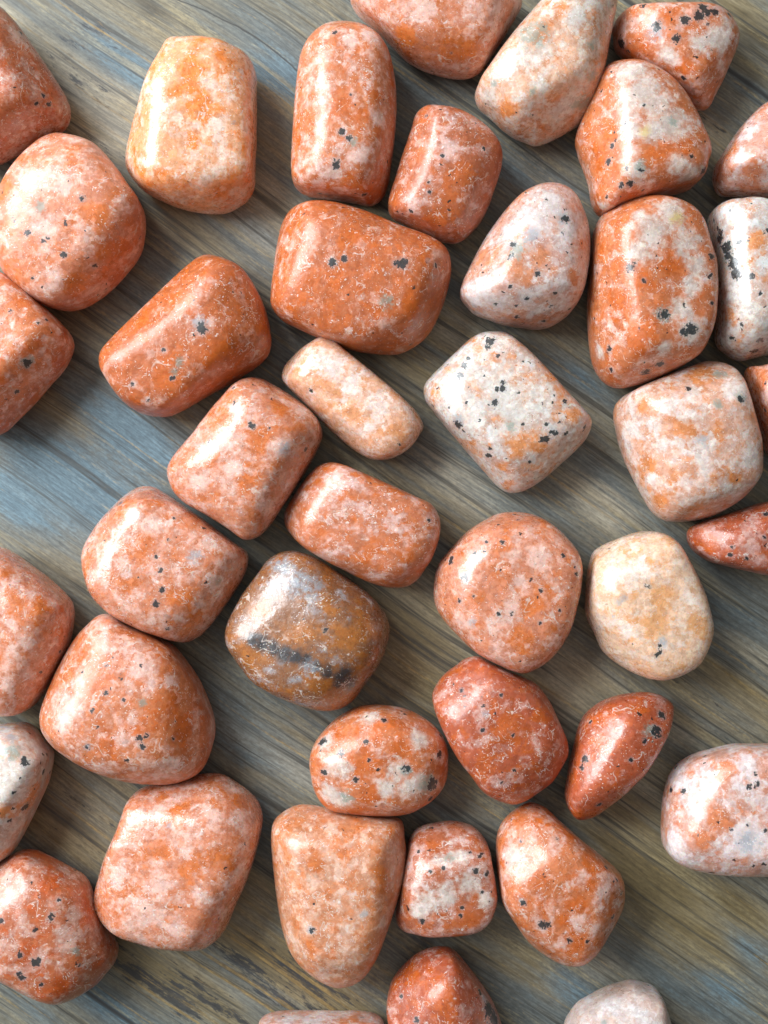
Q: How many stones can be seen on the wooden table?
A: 42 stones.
